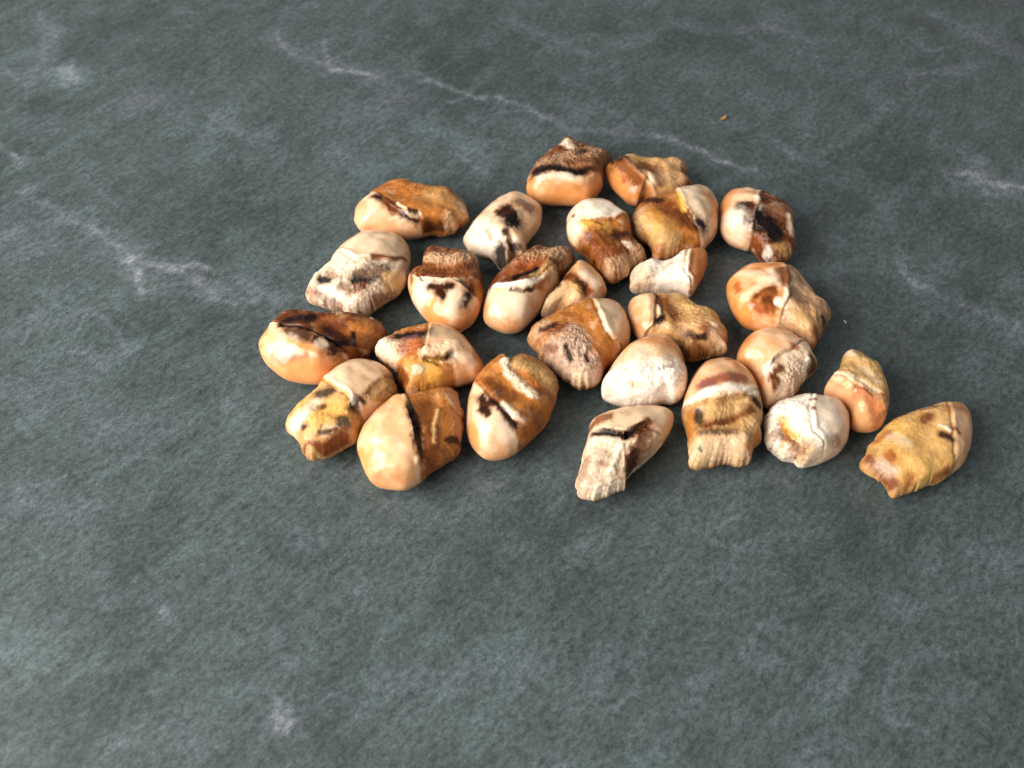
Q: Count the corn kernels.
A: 27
